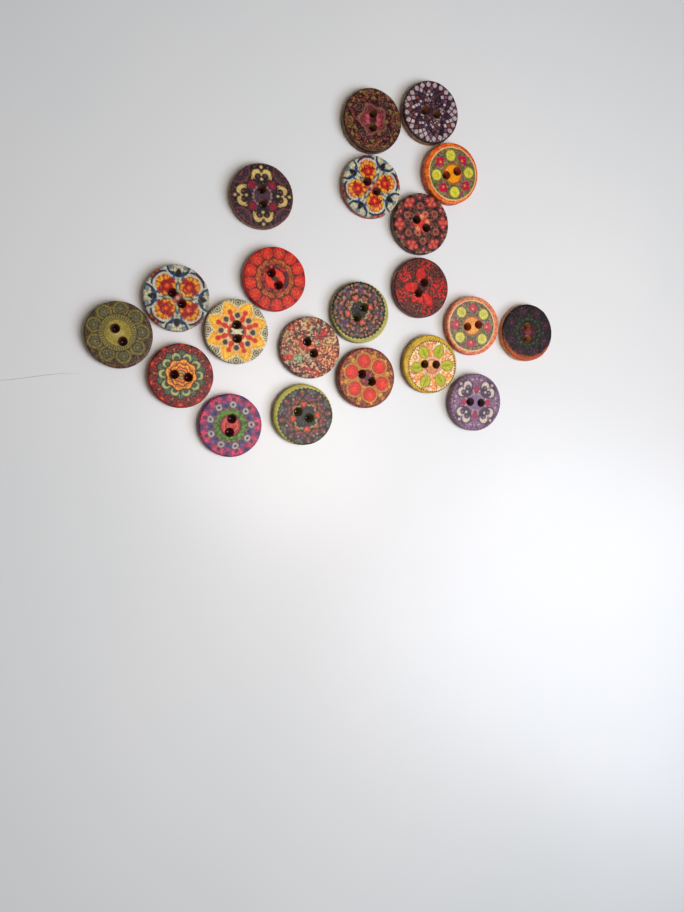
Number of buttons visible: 21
